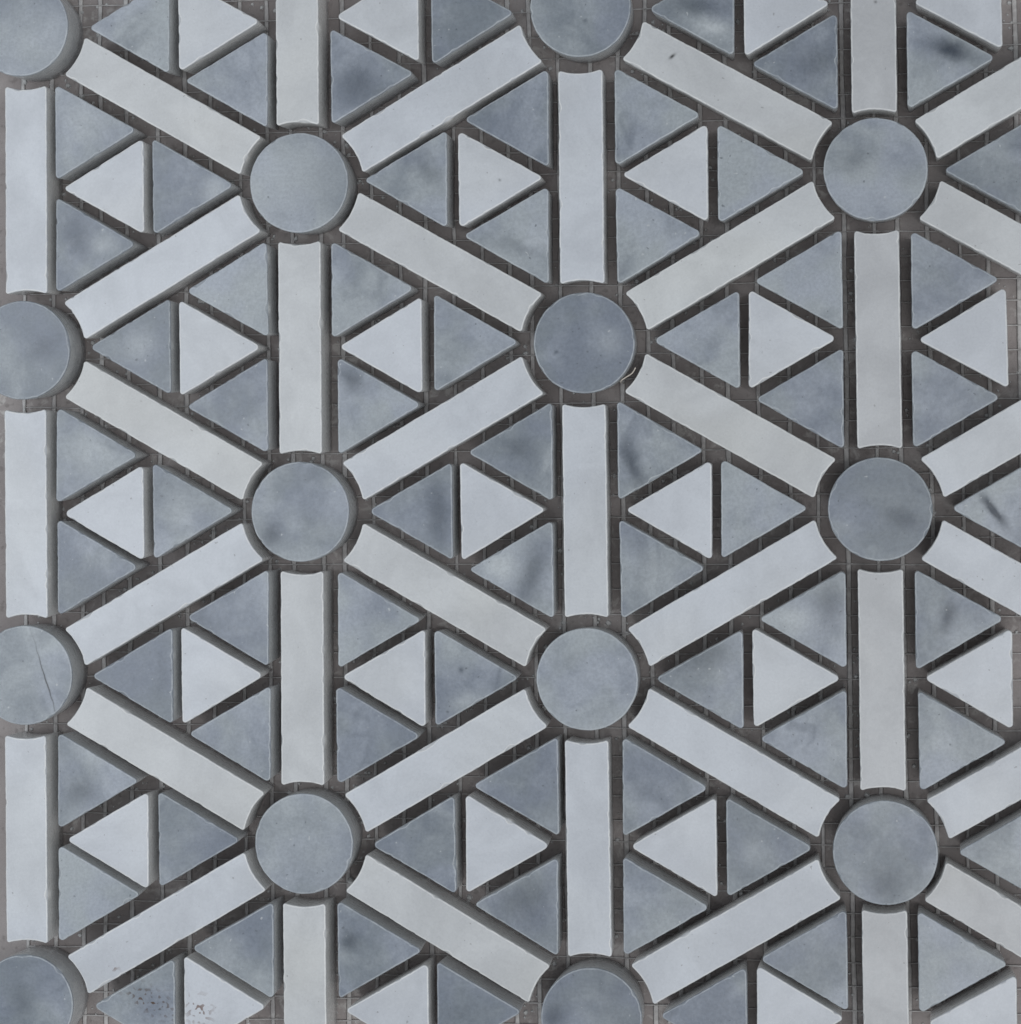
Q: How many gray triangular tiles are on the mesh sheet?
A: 66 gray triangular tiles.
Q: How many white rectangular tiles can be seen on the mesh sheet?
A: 38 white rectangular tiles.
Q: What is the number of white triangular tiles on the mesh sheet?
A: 25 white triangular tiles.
